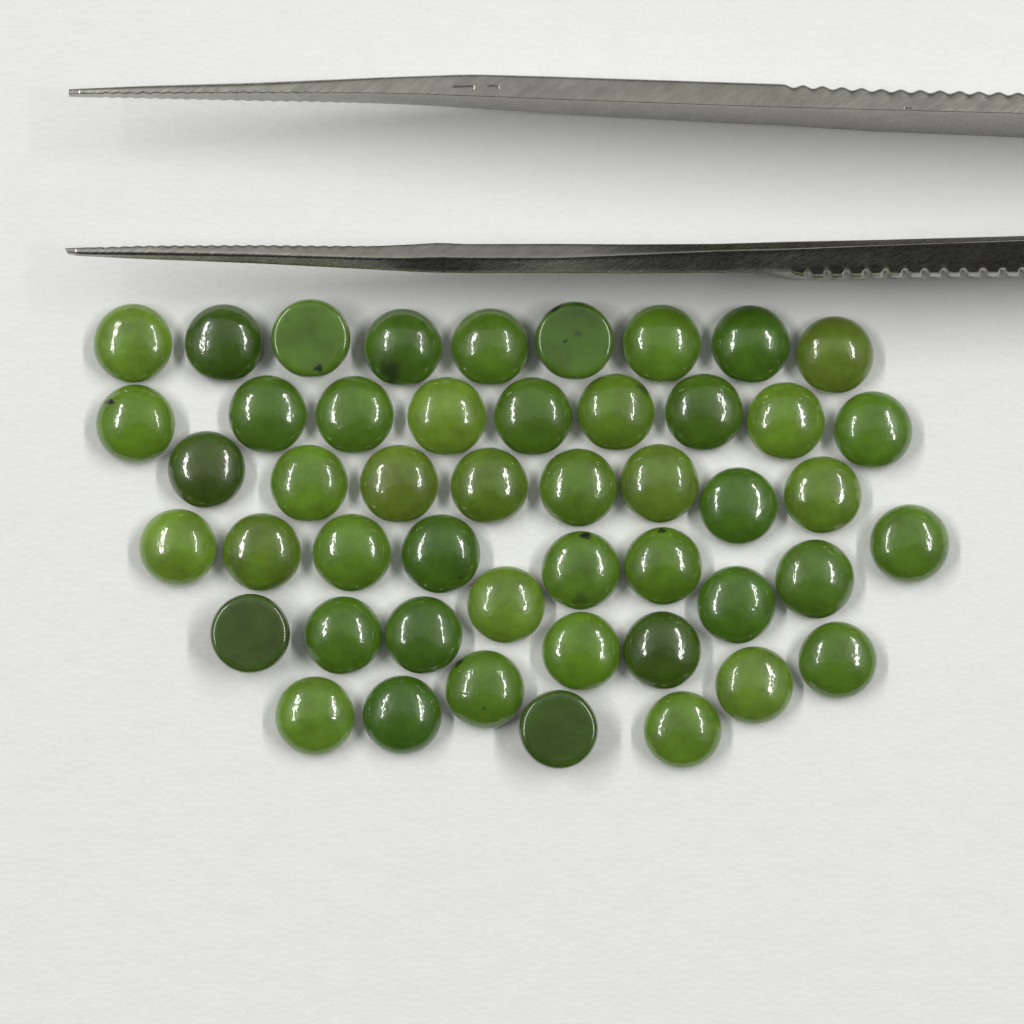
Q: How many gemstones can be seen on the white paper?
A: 48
